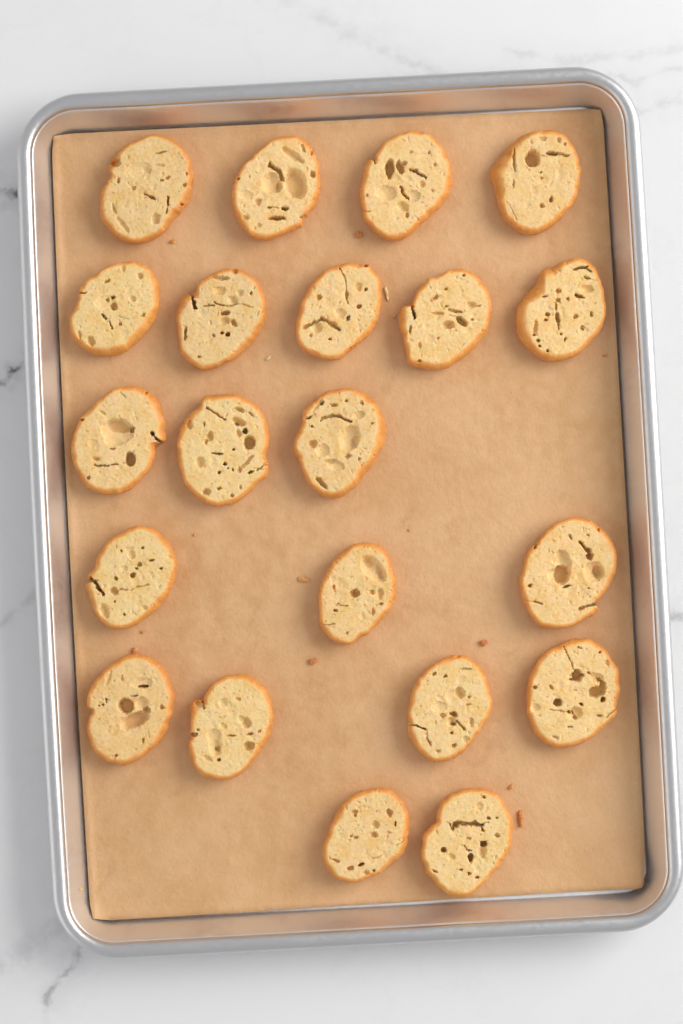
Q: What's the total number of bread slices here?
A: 21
